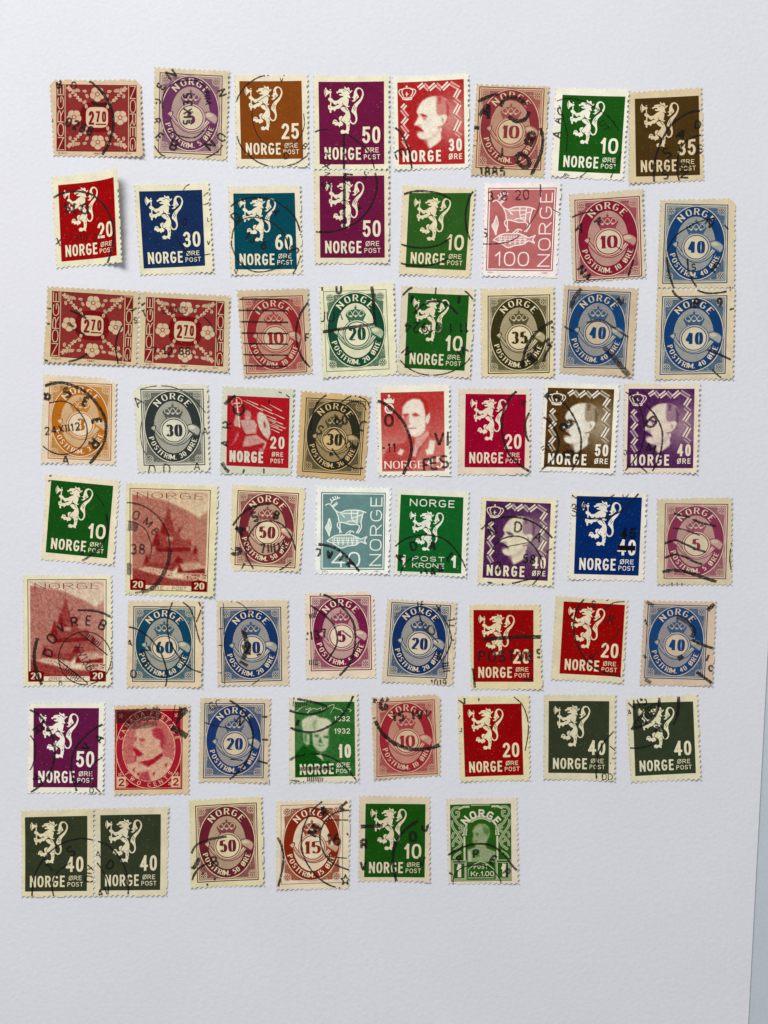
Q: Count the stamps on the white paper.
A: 62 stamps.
